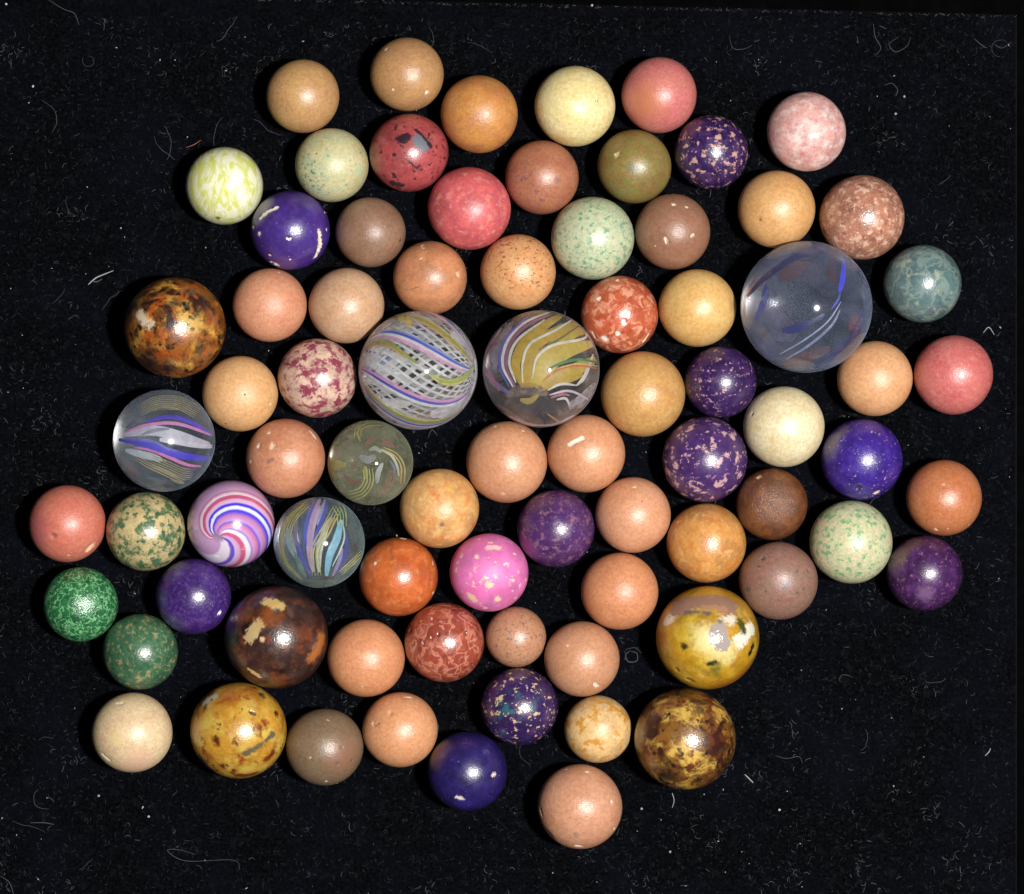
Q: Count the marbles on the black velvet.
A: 78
